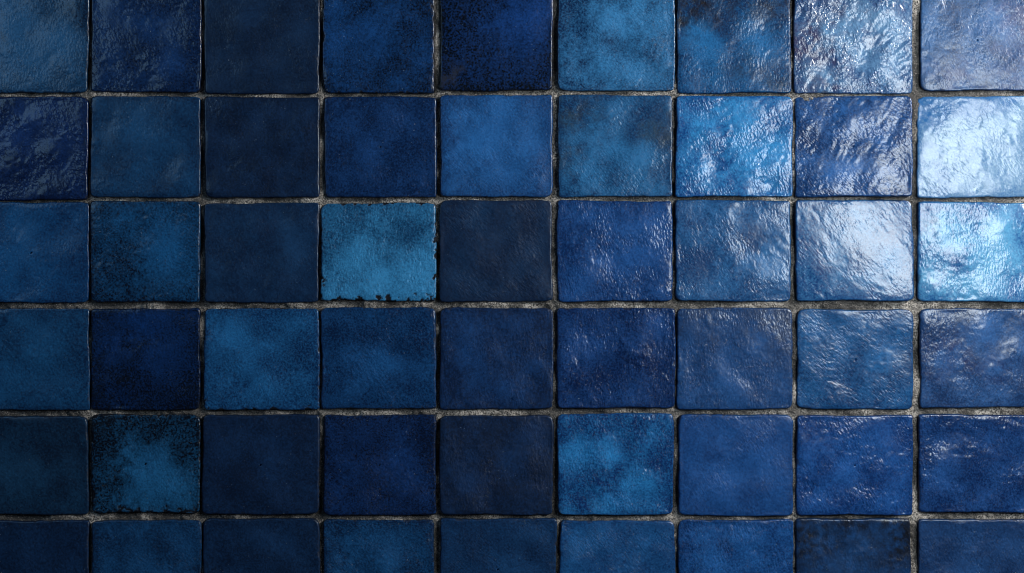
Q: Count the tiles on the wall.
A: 54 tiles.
